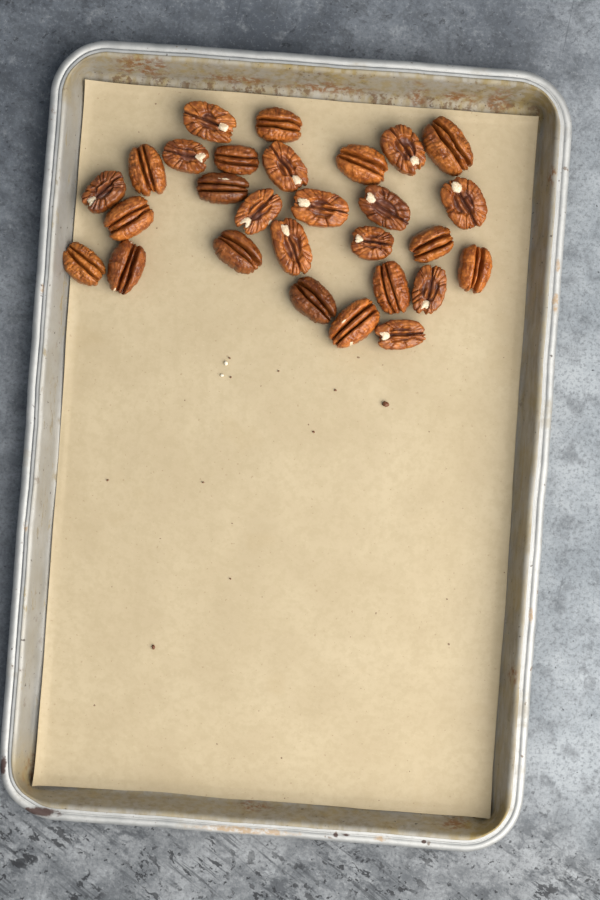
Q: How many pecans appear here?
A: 28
